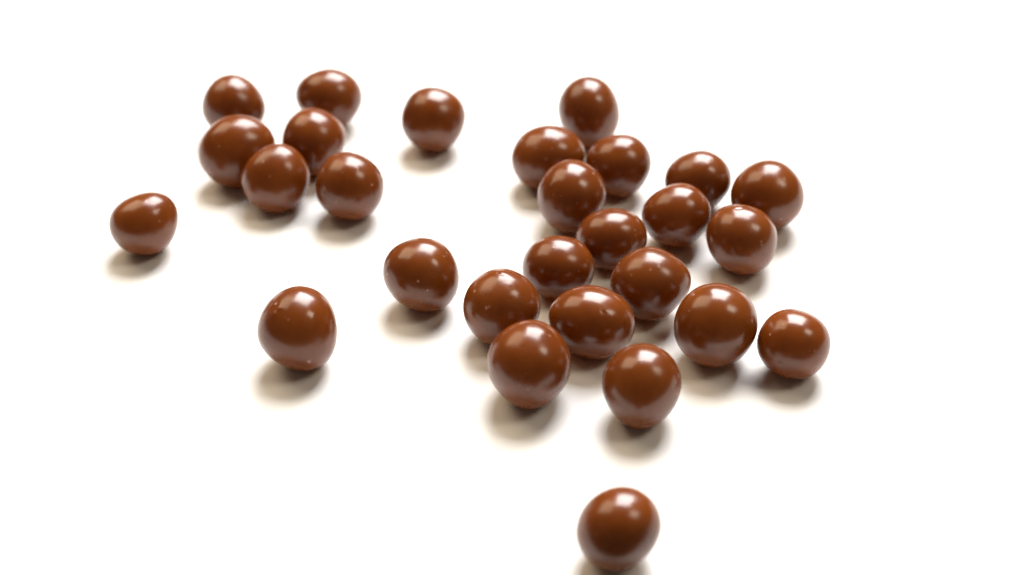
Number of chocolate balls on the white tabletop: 28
